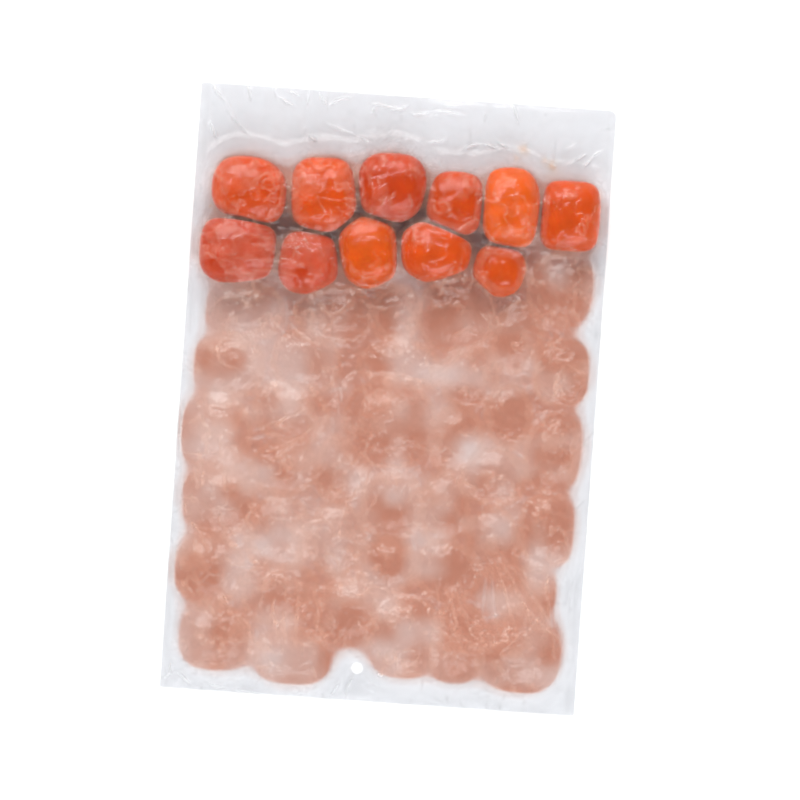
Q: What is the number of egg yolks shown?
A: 11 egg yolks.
